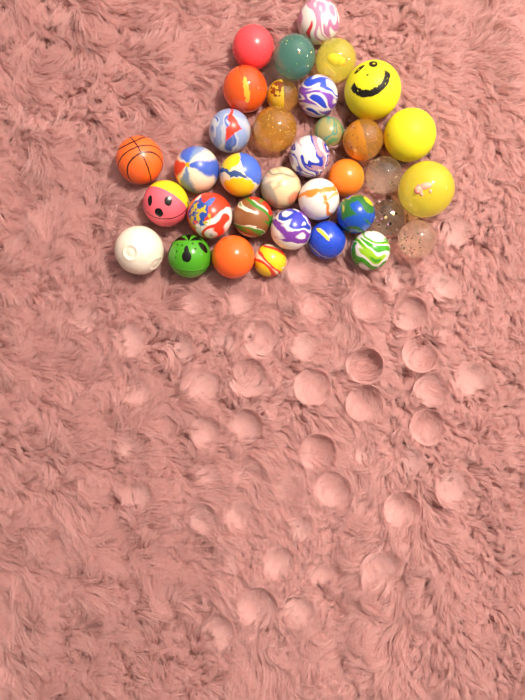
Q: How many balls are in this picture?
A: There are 35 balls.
